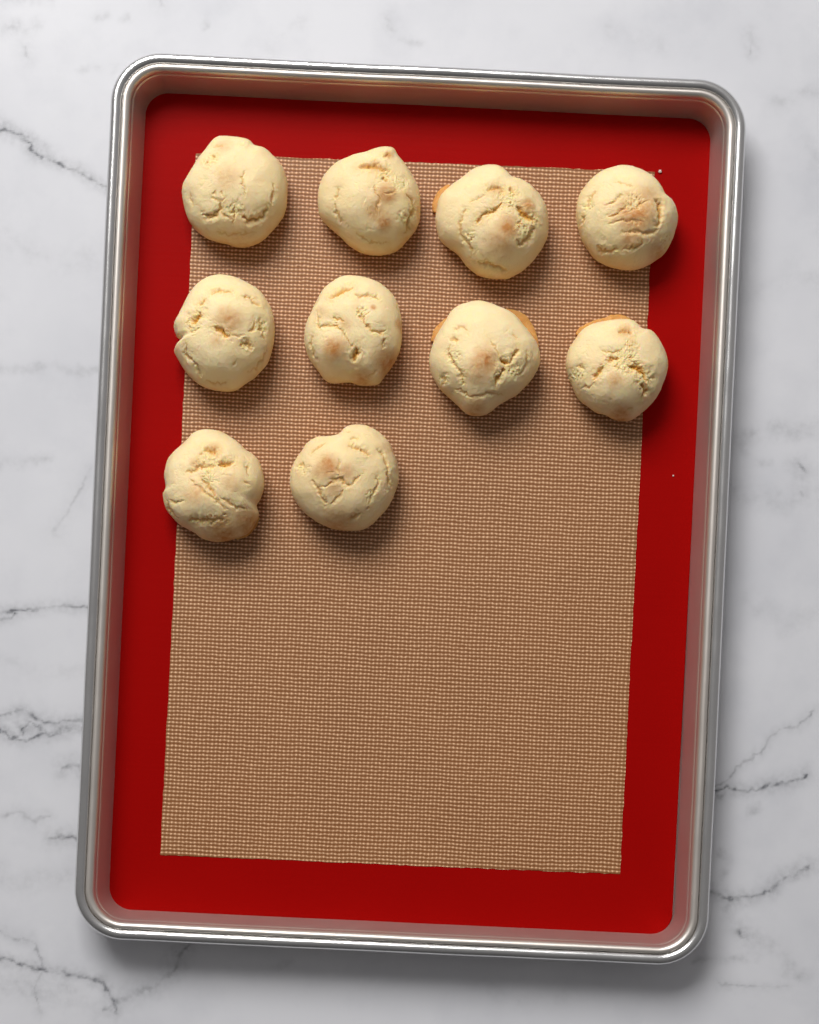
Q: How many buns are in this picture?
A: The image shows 10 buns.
